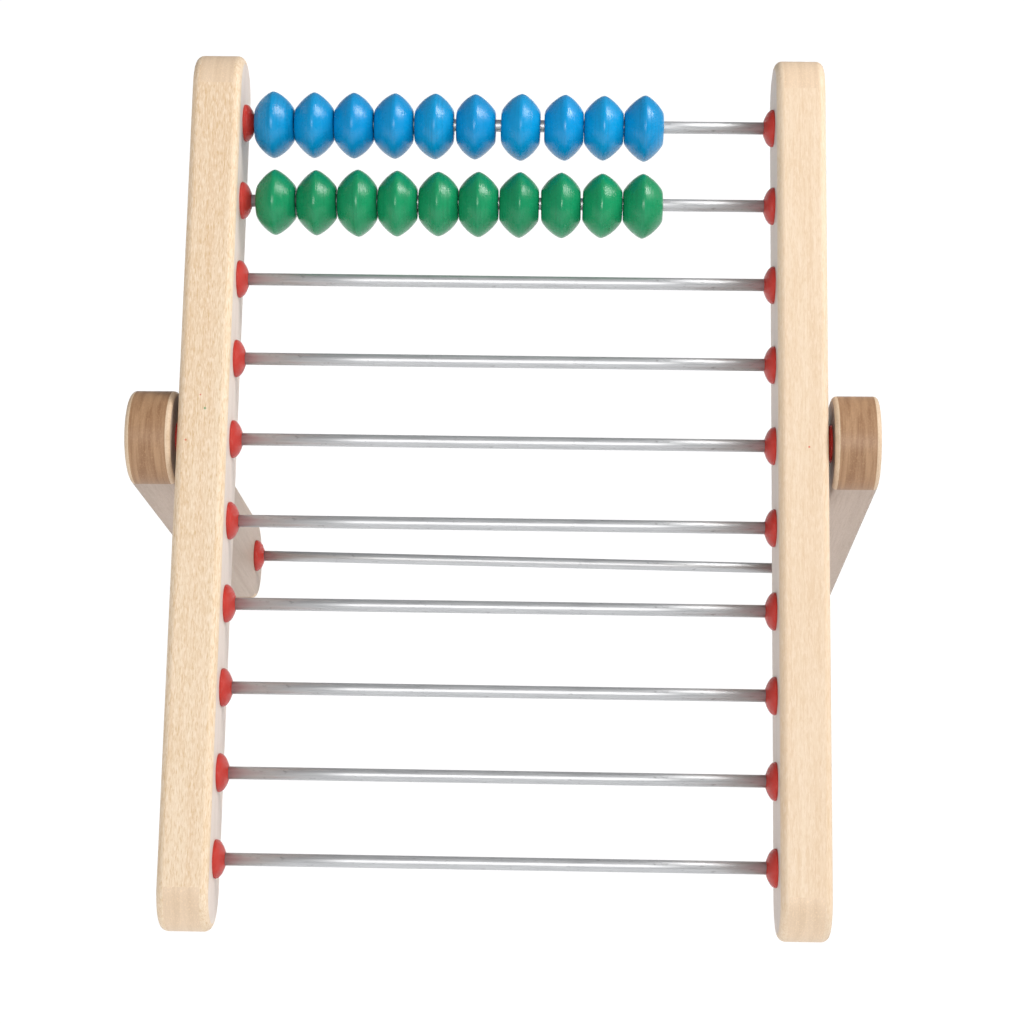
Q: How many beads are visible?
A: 20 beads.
